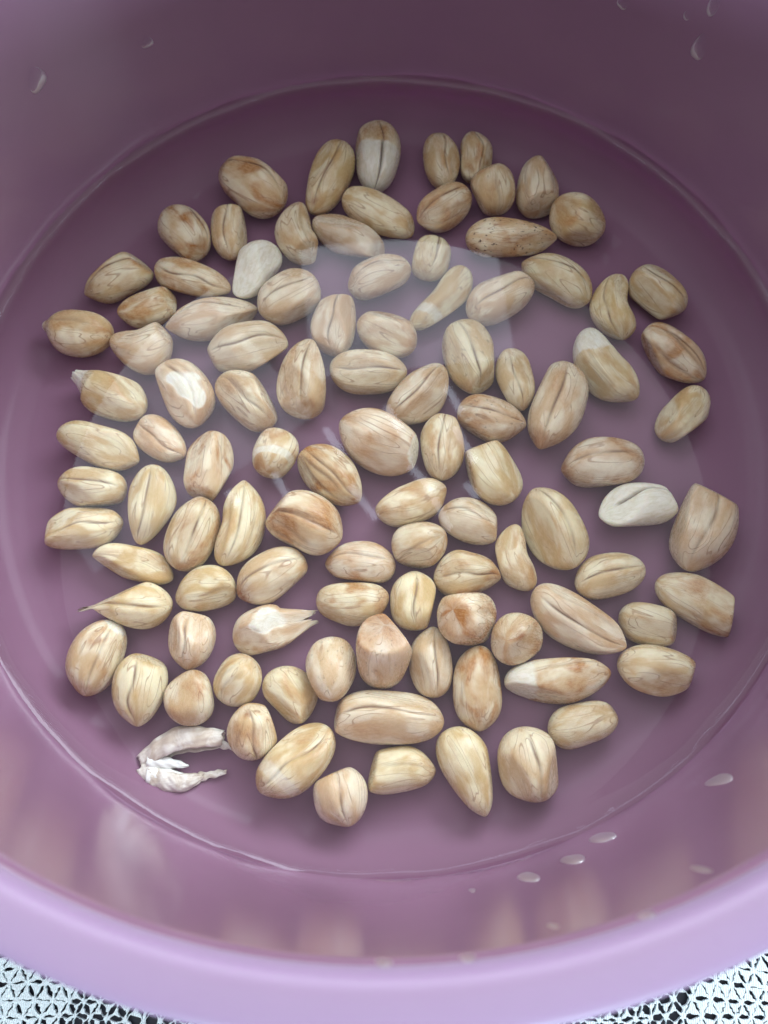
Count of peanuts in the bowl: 103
